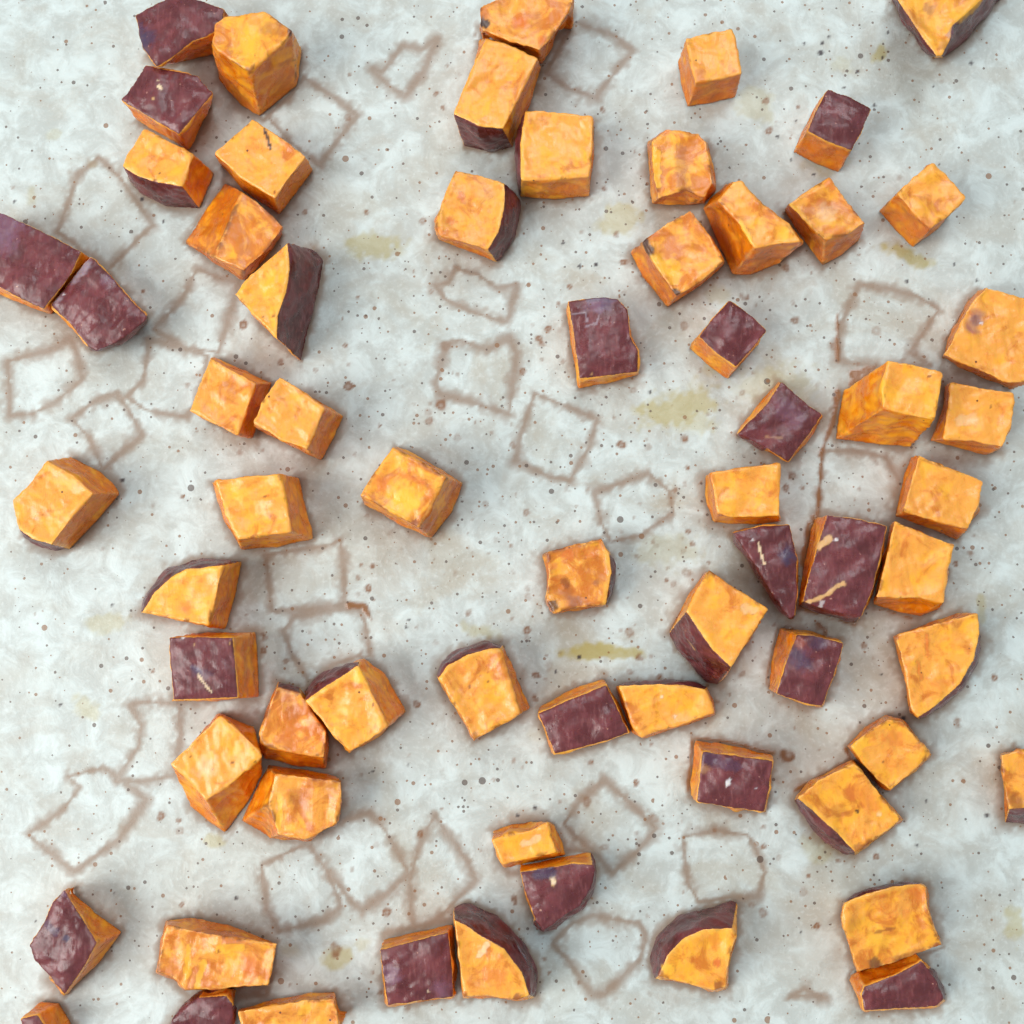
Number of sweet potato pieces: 66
